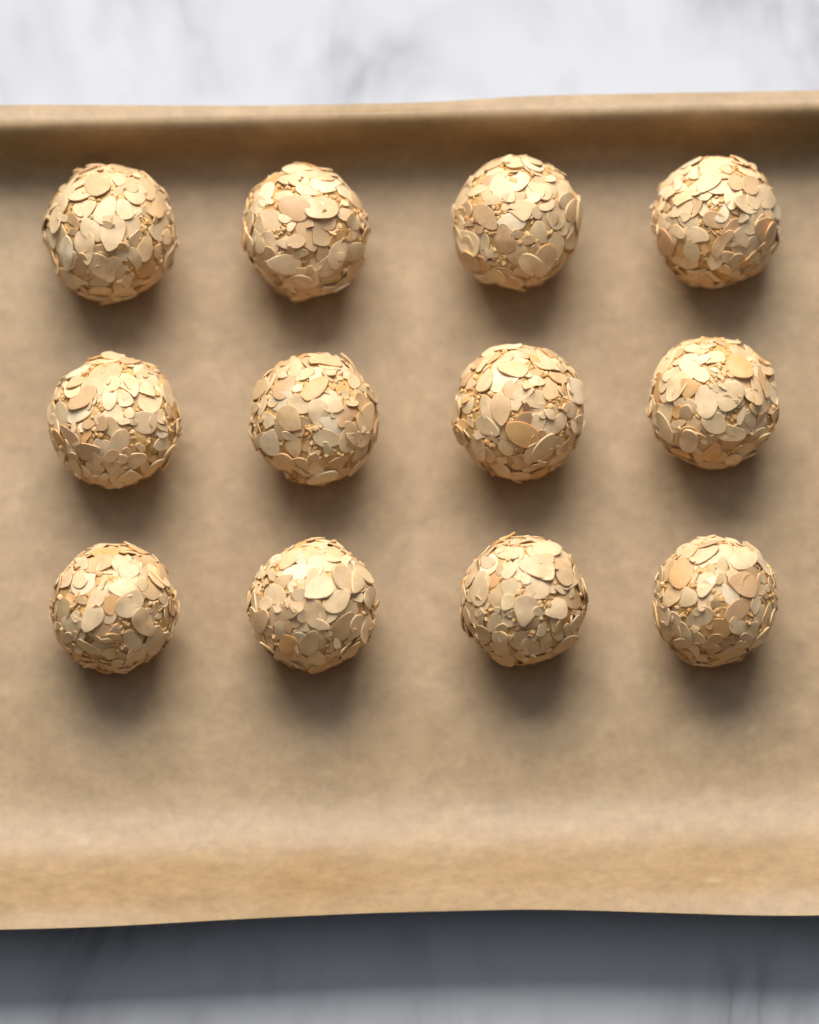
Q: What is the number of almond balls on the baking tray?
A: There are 12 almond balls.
